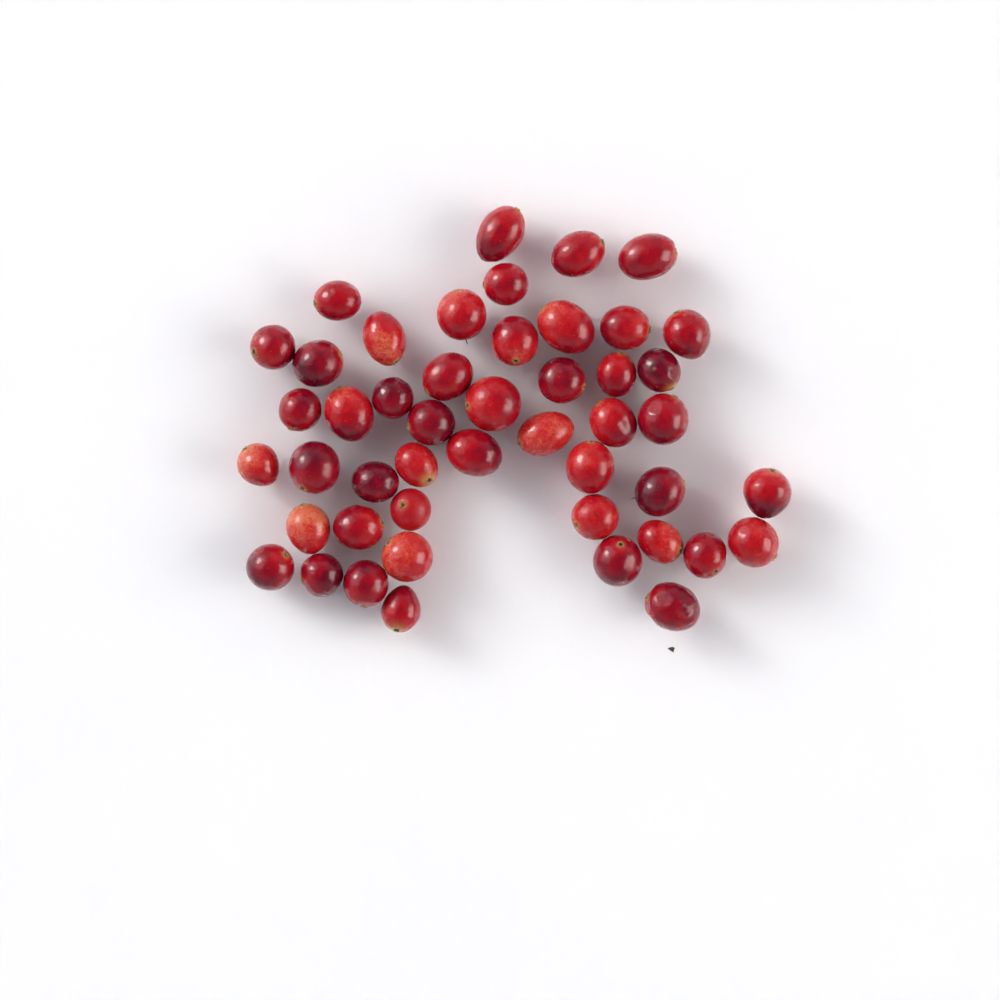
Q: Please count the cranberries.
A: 47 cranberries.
